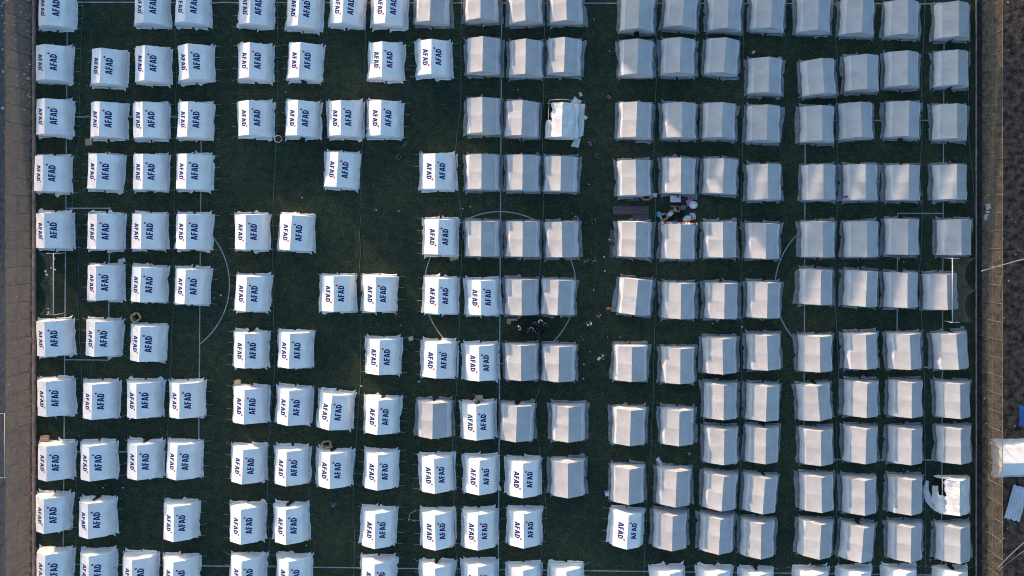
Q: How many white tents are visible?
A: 103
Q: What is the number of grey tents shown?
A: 107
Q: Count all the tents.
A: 210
